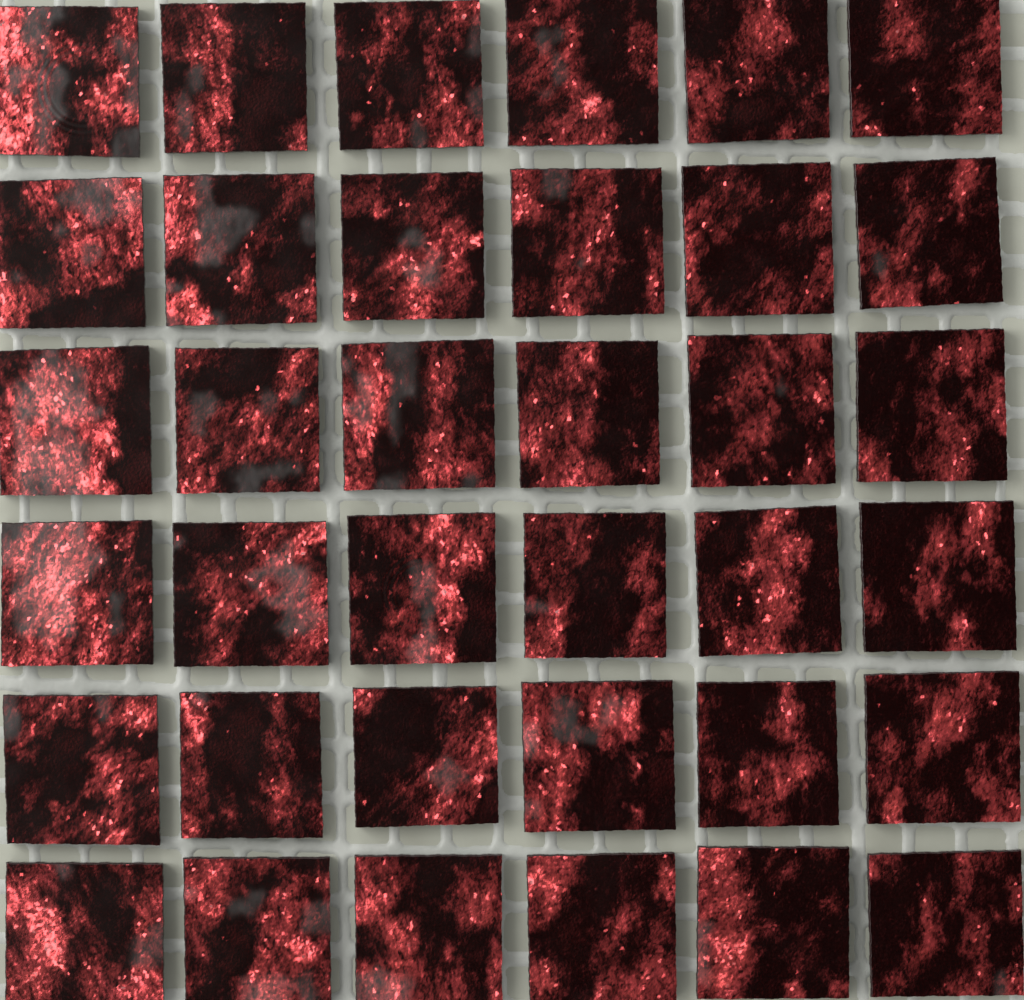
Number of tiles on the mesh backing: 36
